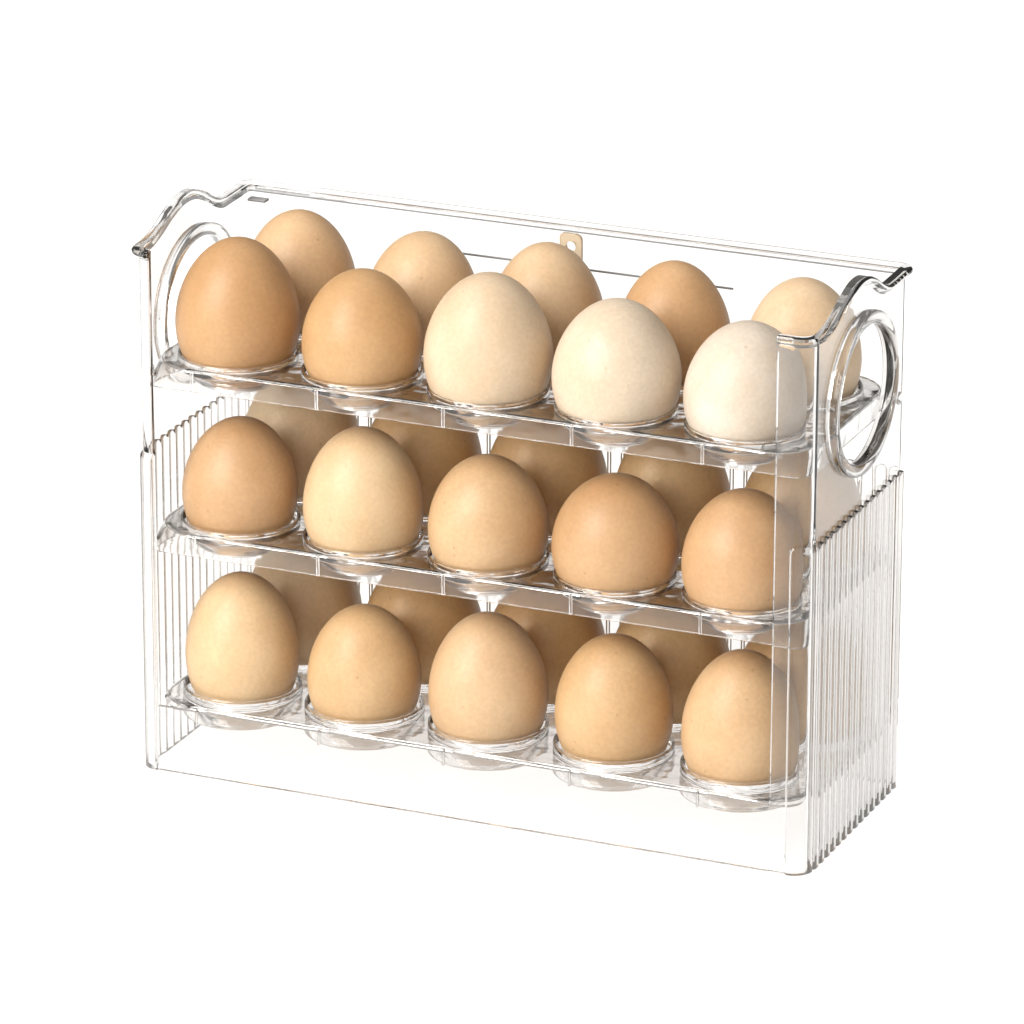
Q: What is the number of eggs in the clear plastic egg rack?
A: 30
